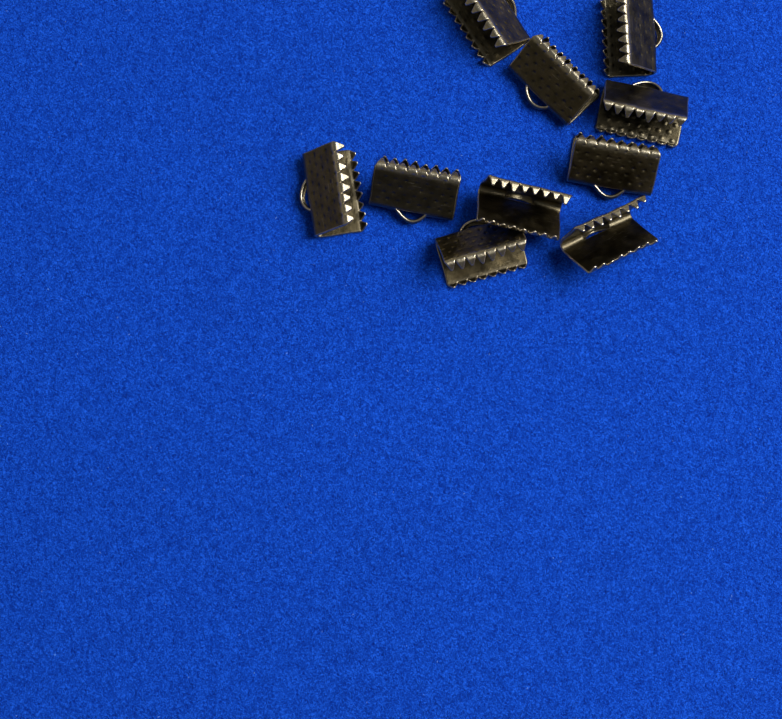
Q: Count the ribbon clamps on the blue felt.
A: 10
